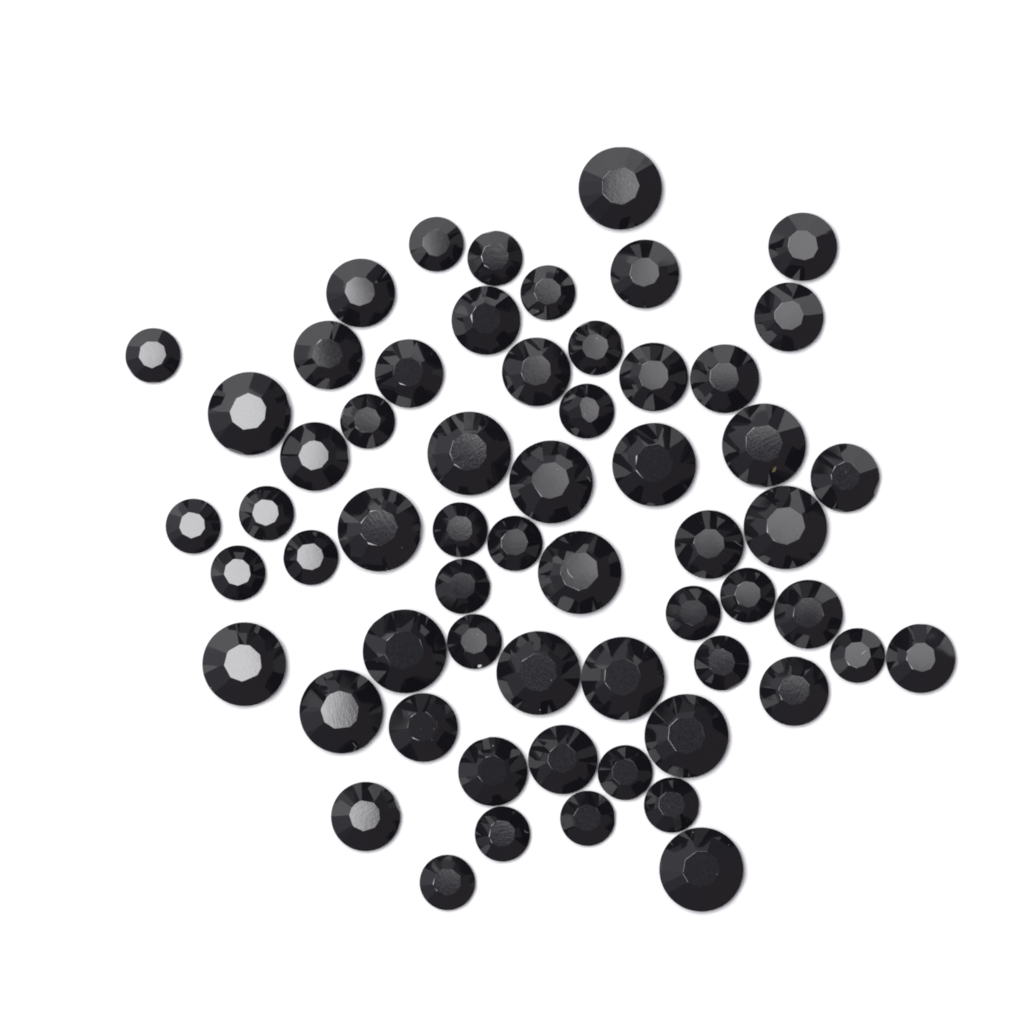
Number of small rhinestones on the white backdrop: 24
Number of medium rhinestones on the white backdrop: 20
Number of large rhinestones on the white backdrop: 16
